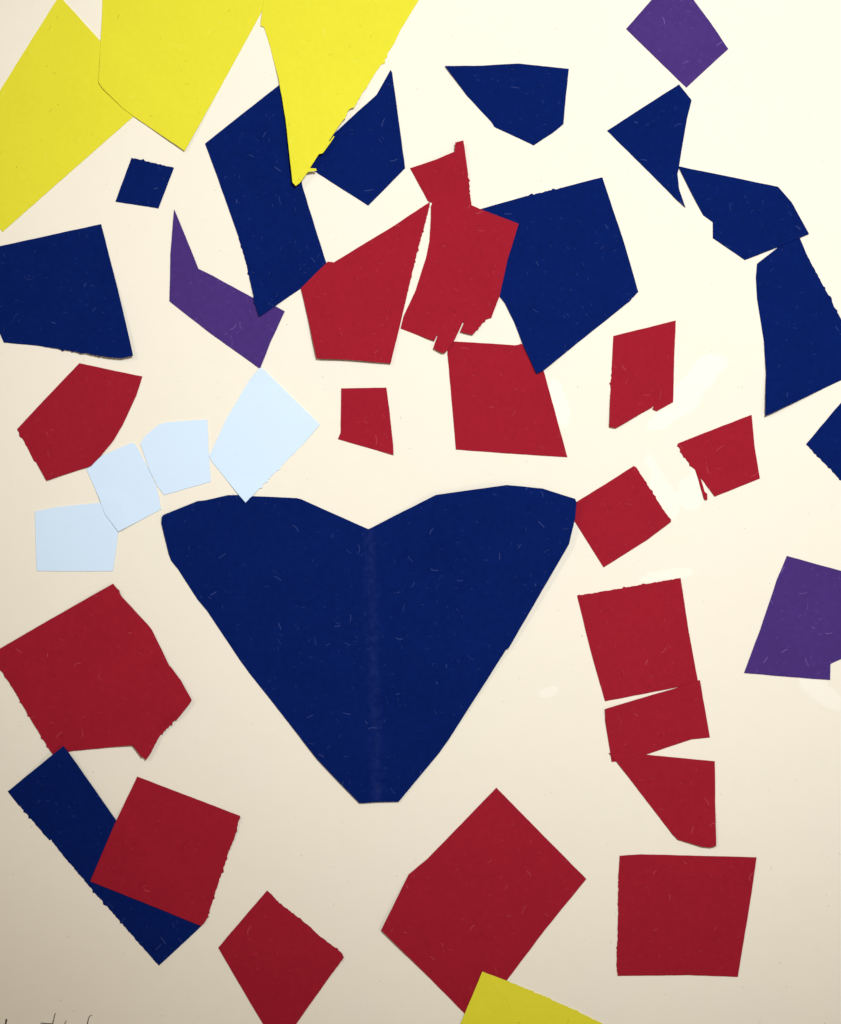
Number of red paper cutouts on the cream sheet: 16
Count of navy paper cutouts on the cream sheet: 12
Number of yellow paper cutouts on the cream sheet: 4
